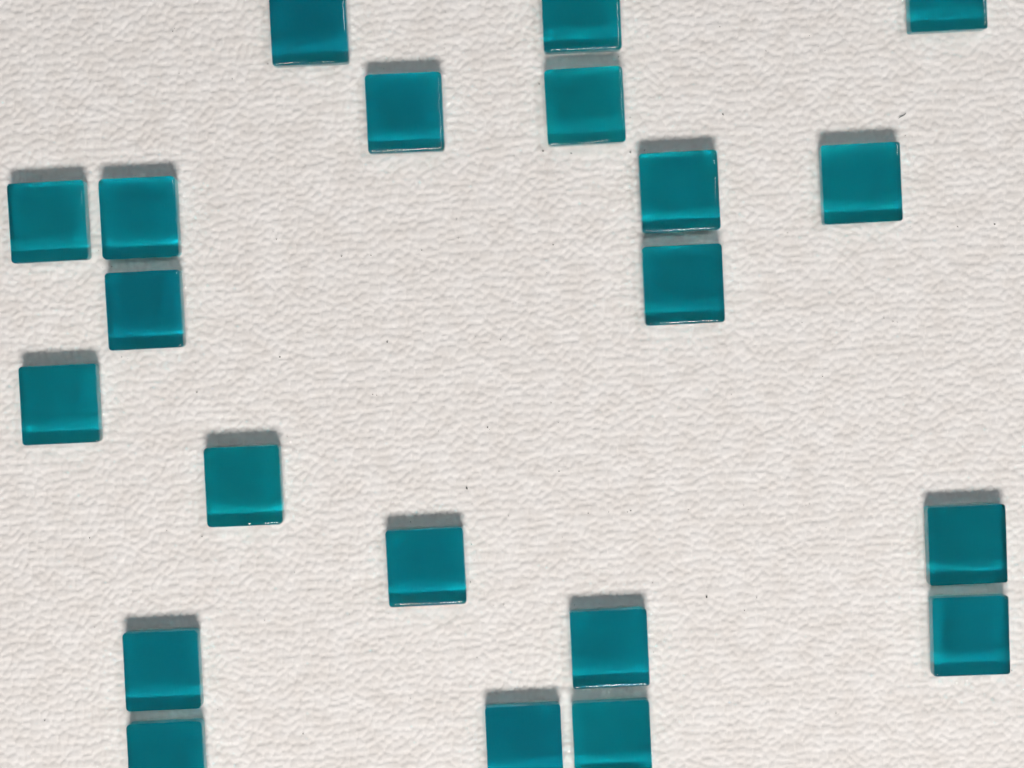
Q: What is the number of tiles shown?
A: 21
